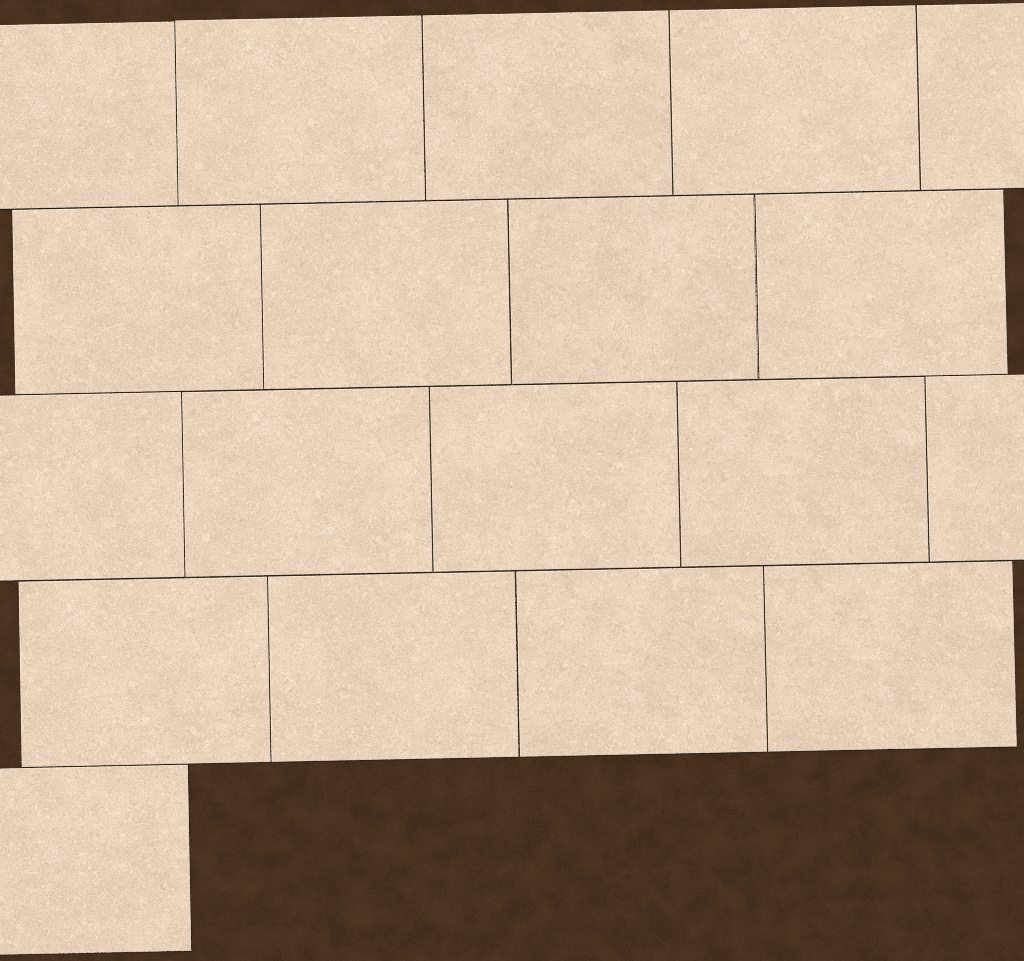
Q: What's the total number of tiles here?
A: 19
